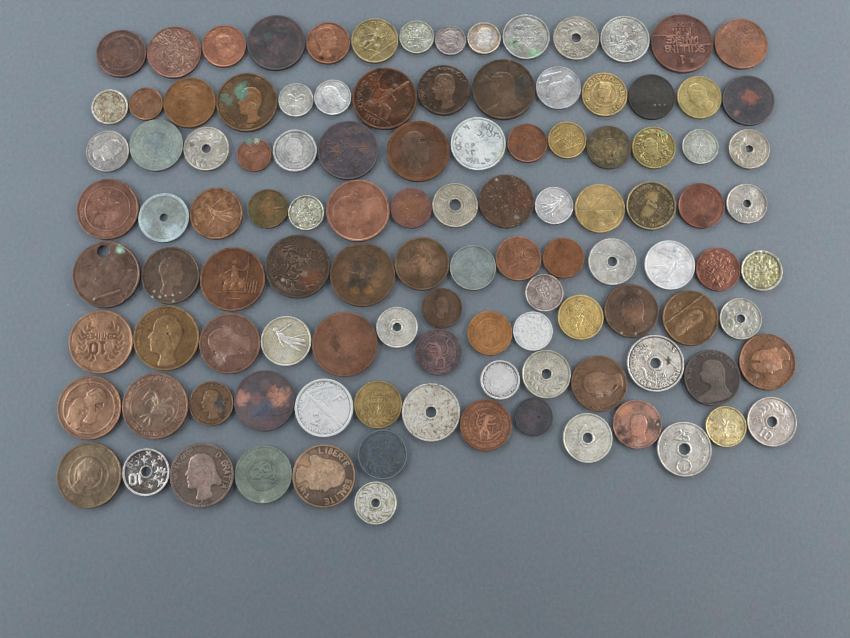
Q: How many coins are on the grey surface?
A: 111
